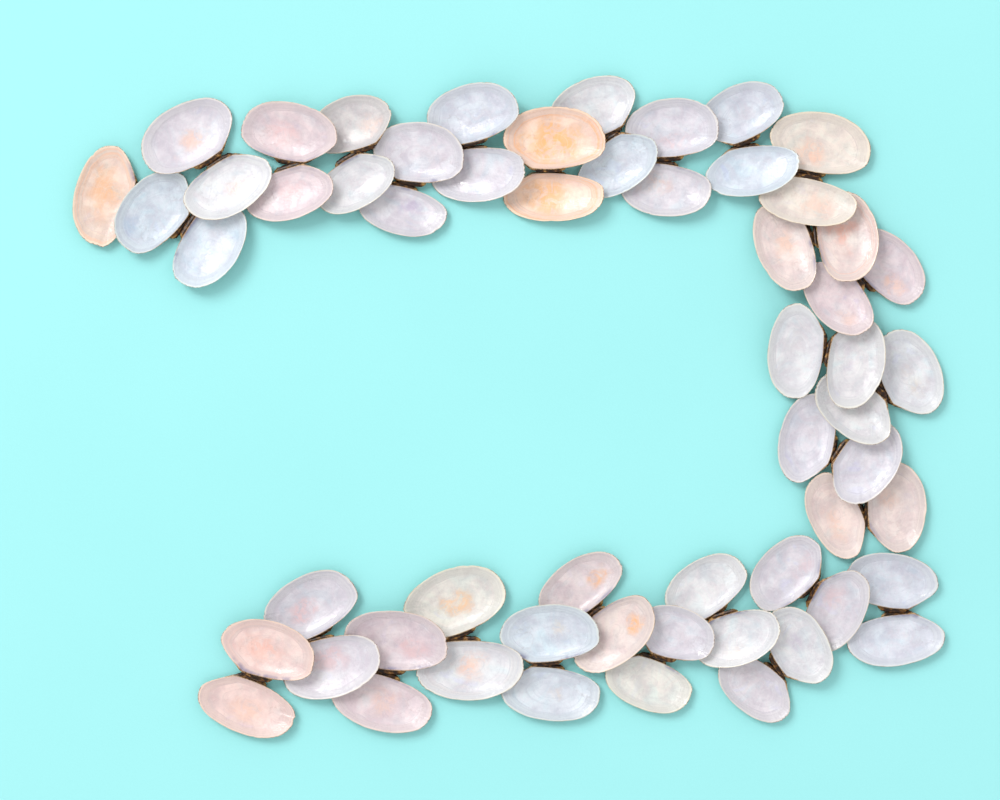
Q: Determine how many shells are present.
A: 57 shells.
